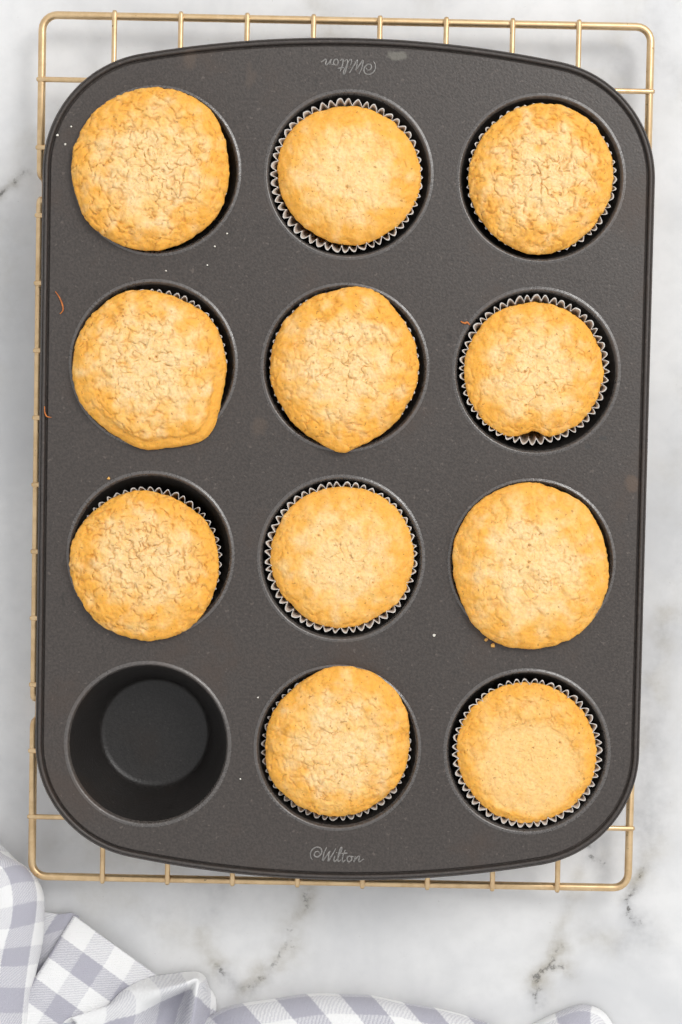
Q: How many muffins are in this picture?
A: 11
